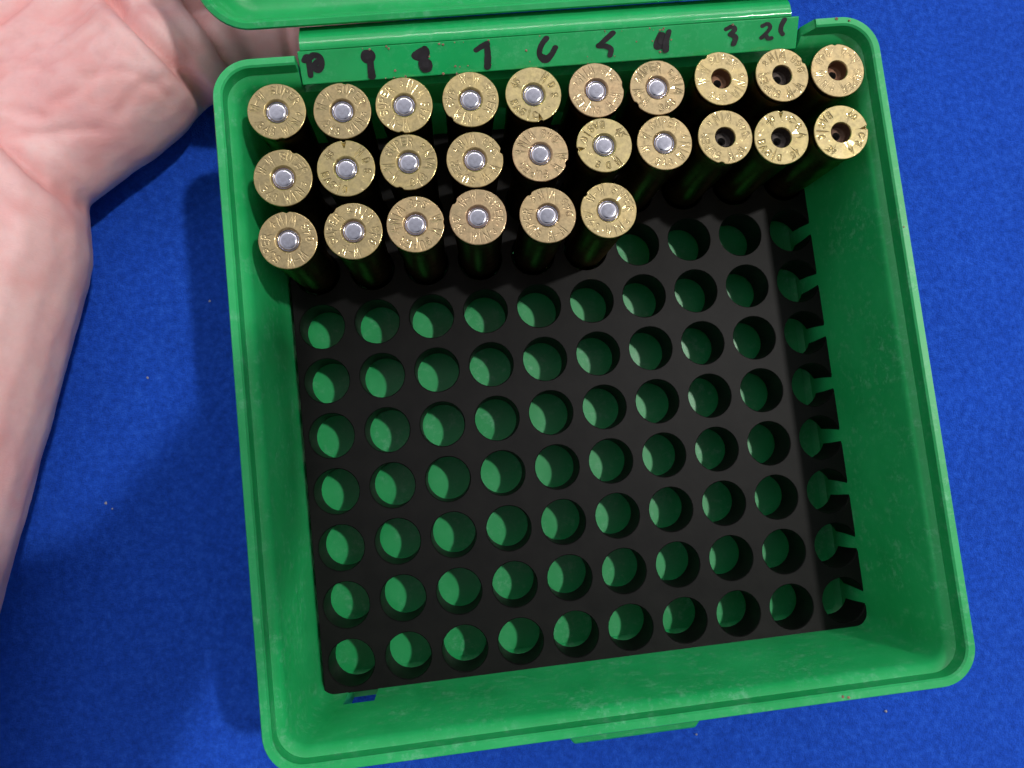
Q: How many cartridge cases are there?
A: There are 26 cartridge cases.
